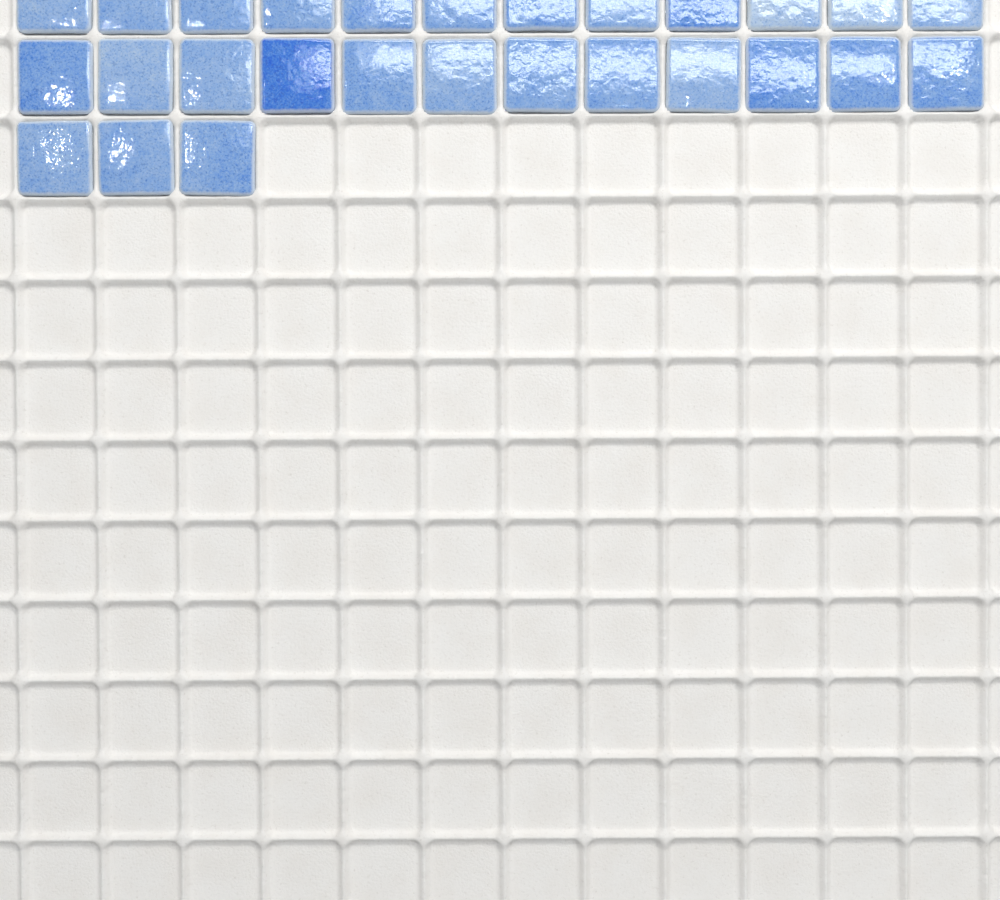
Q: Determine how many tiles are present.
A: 27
